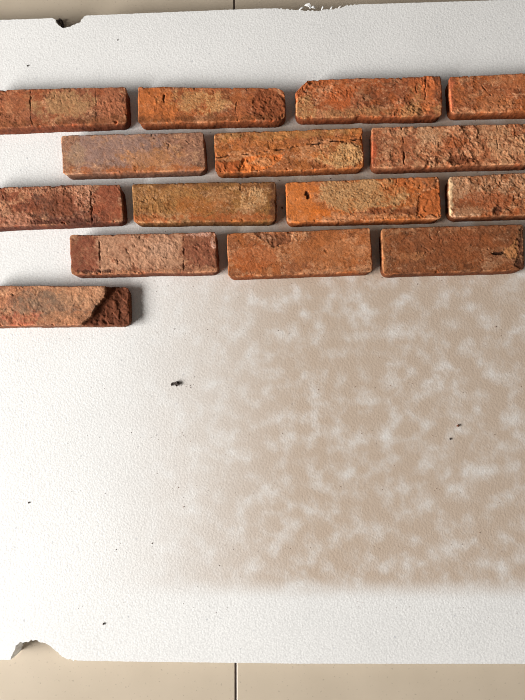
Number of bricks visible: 15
